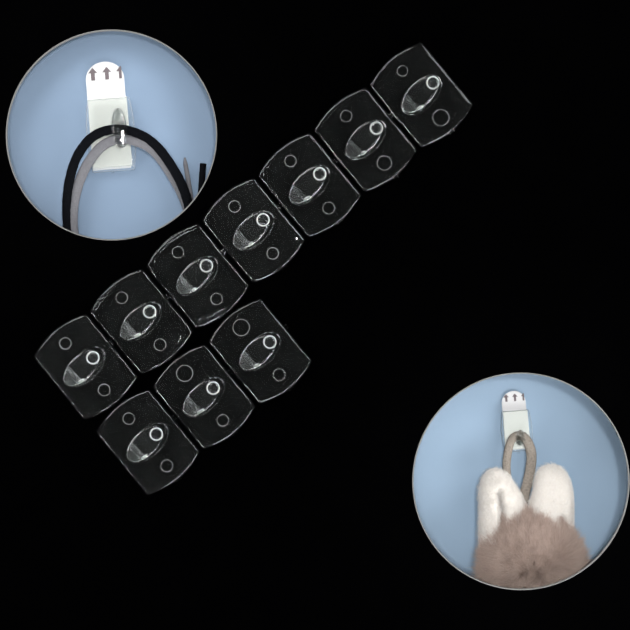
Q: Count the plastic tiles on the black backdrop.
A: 10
